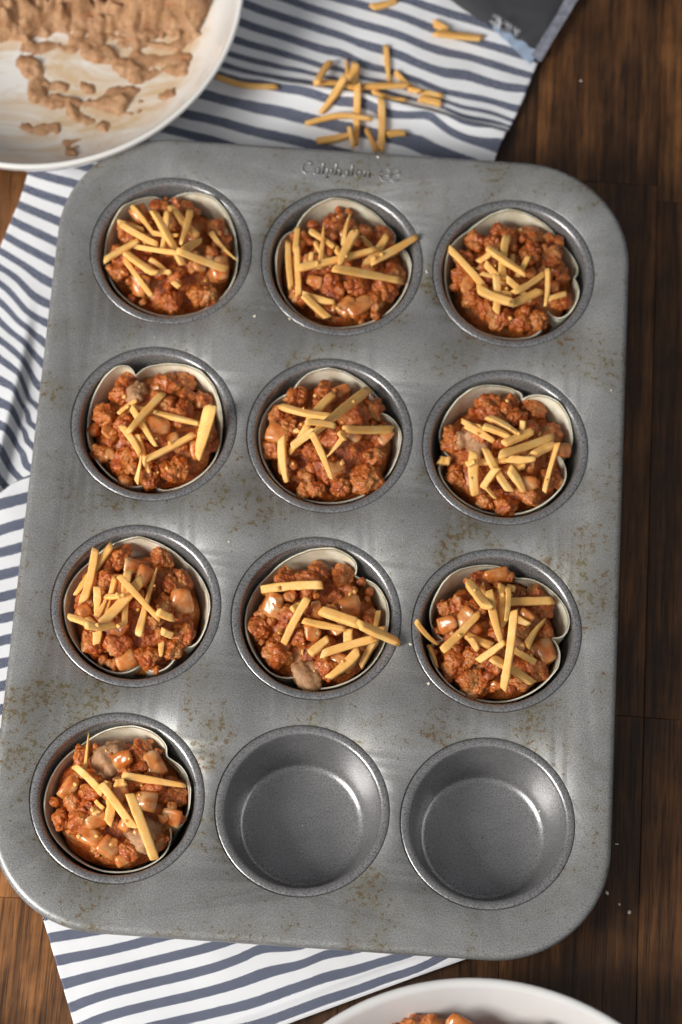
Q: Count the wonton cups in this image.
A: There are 10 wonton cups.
